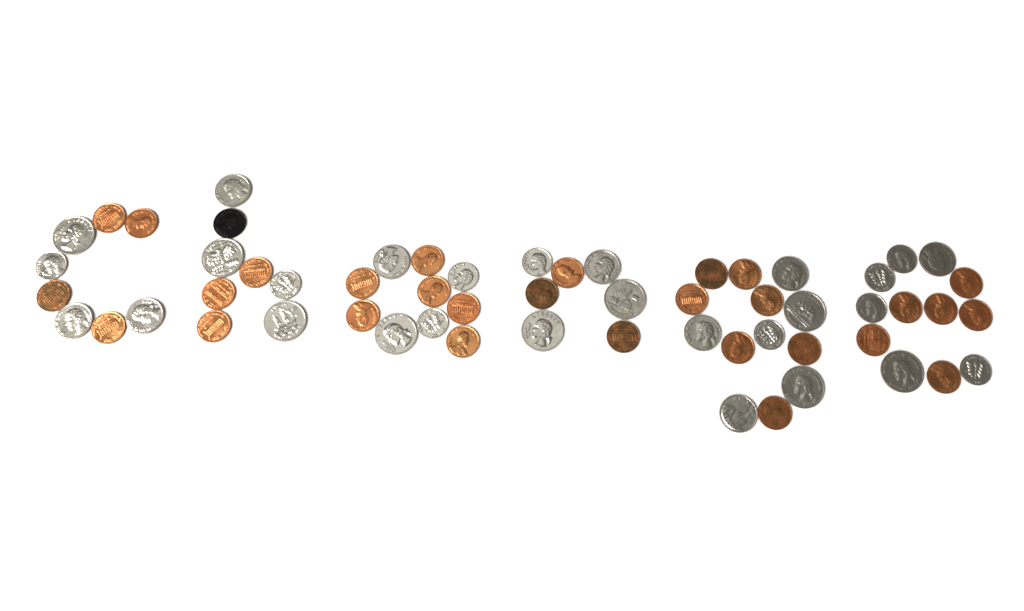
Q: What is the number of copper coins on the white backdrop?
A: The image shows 29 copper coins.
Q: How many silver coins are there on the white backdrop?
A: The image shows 28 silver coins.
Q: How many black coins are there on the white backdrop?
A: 1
